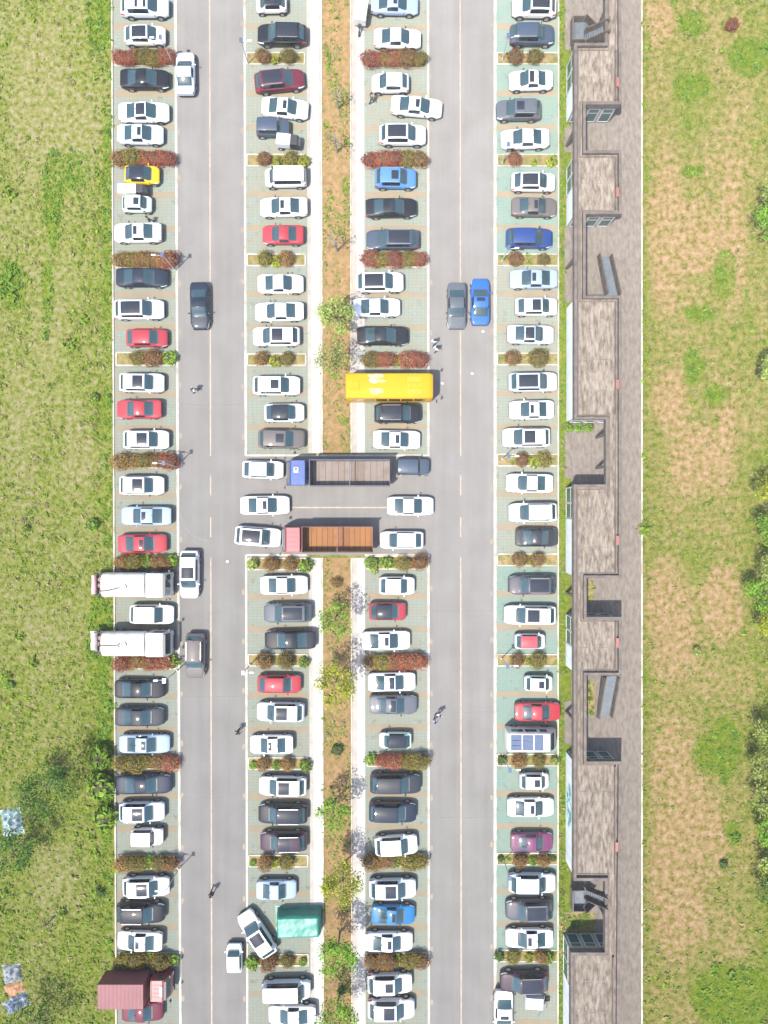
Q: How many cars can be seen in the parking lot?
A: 125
